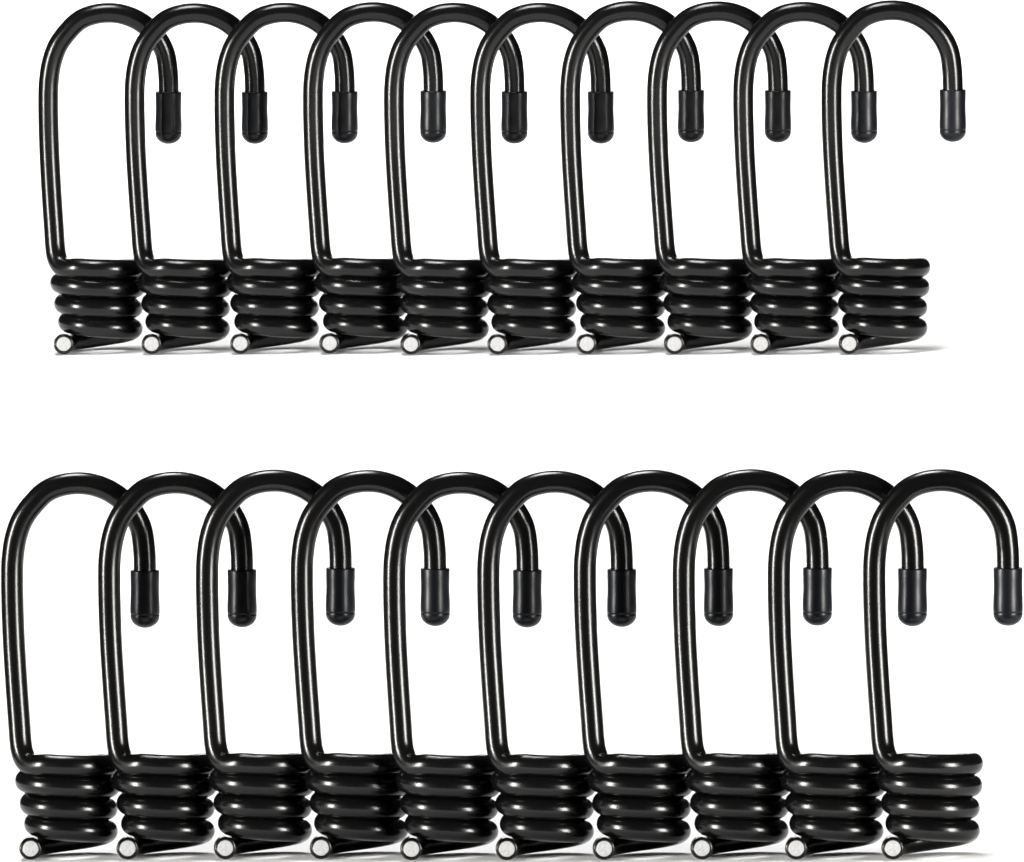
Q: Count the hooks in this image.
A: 20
